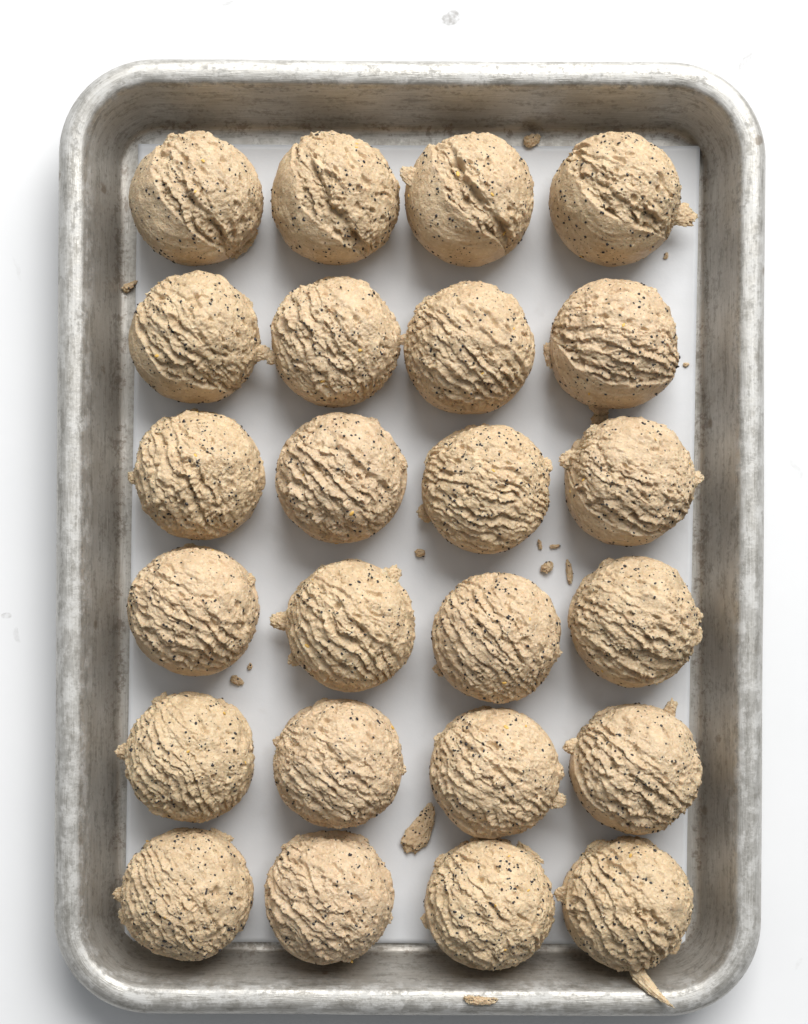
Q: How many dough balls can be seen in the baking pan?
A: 24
